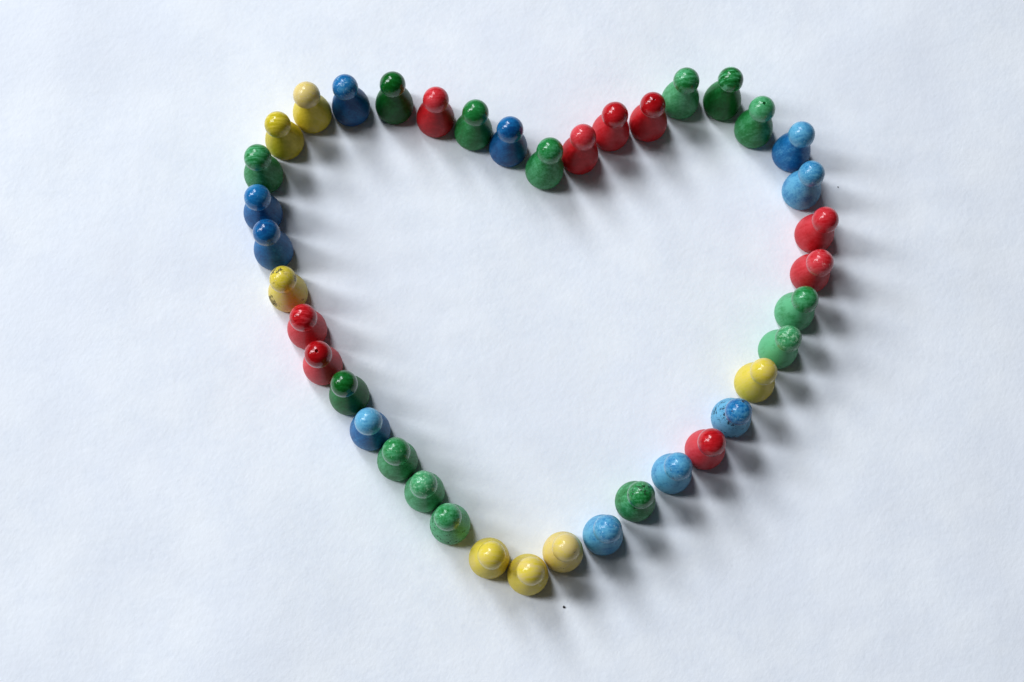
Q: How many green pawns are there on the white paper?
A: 14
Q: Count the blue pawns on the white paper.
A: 10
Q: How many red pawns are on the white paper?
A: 9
